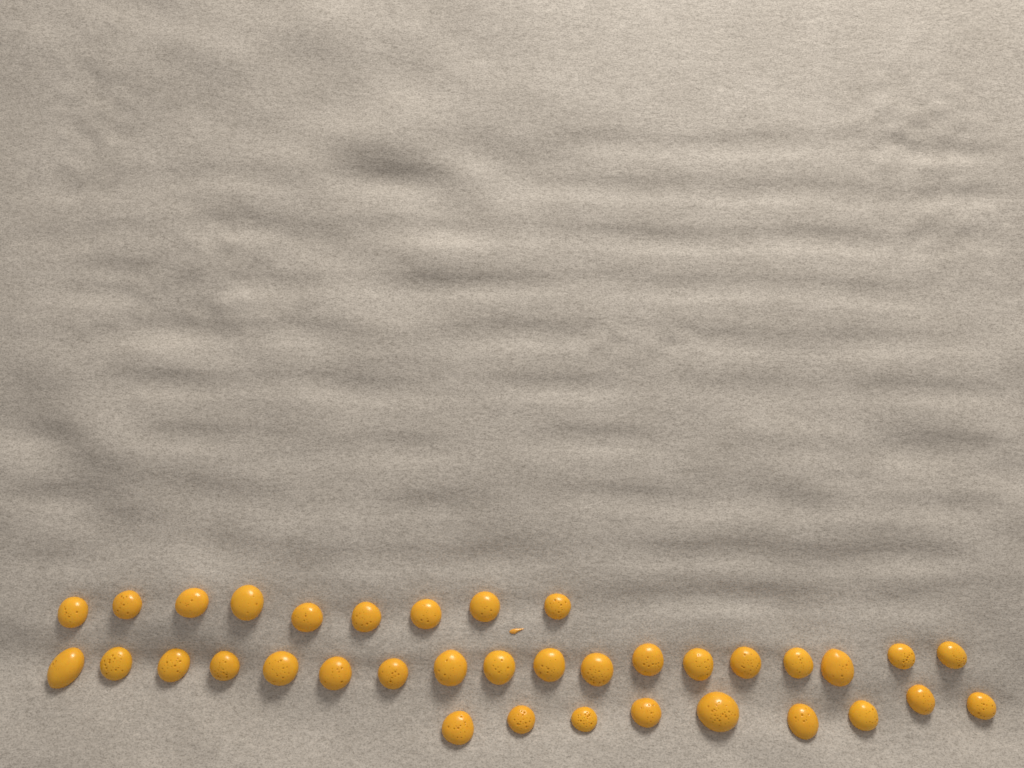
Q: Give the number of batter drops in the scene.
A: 36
